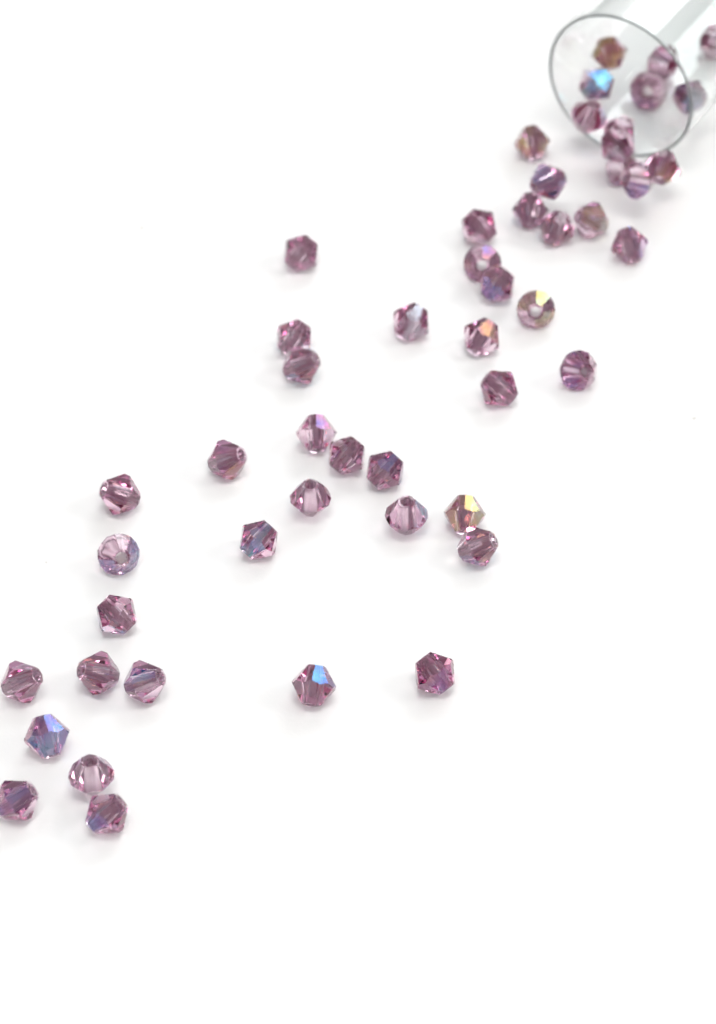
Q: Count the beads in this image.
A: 50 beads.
